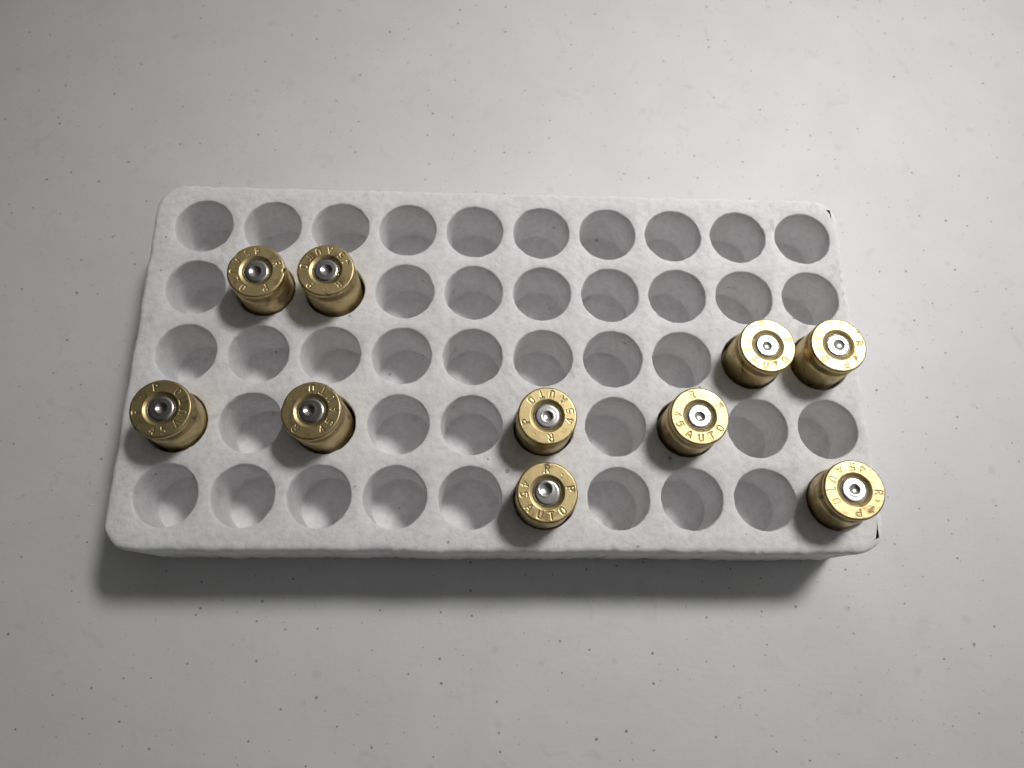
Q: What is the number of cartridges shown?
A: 10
